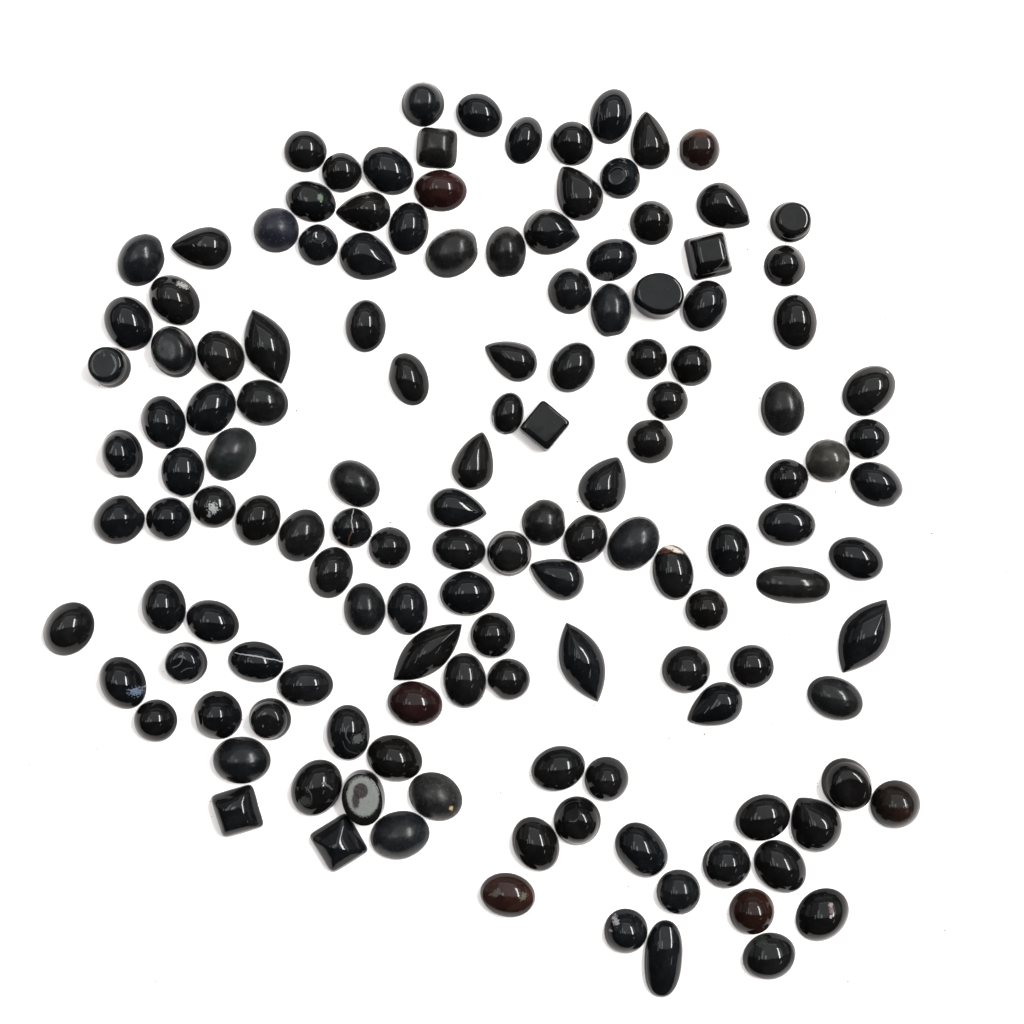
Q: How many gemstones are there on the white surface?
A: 139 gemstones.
